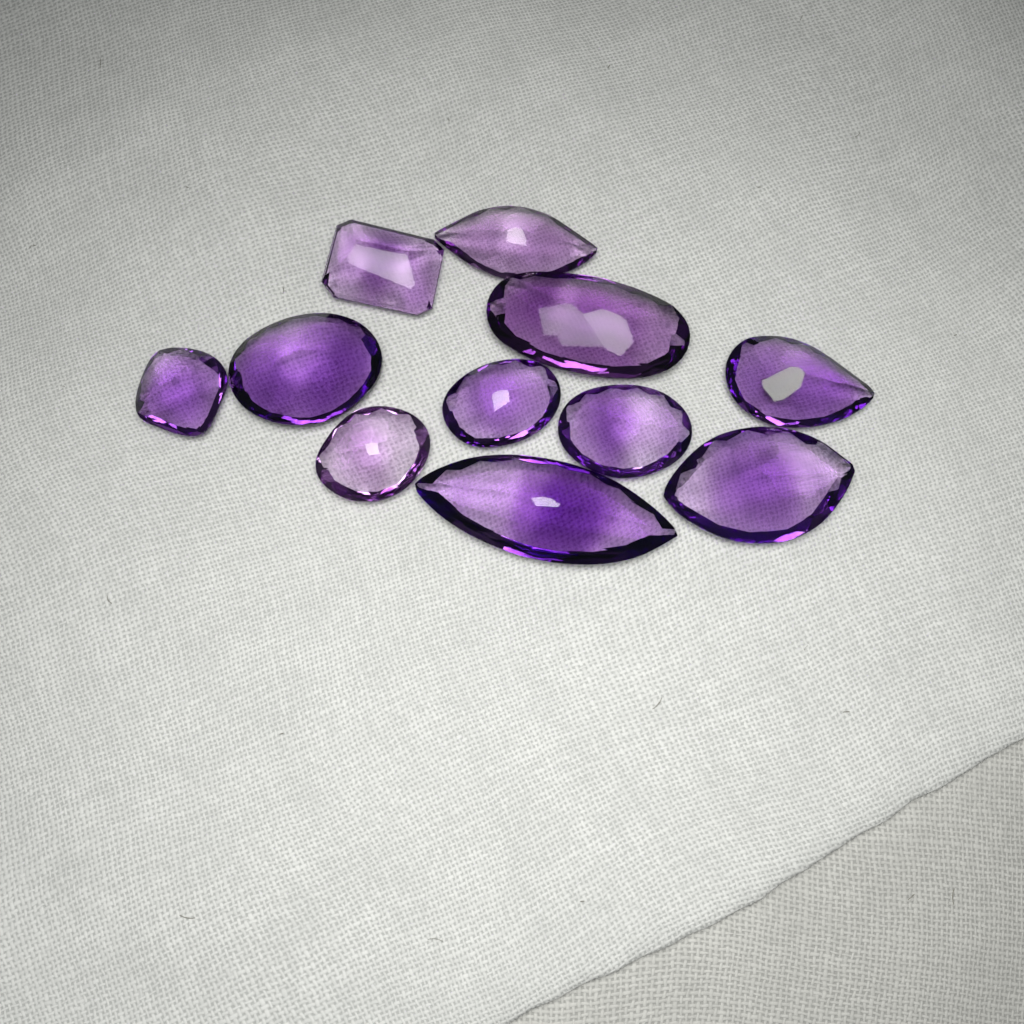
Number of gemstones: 11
